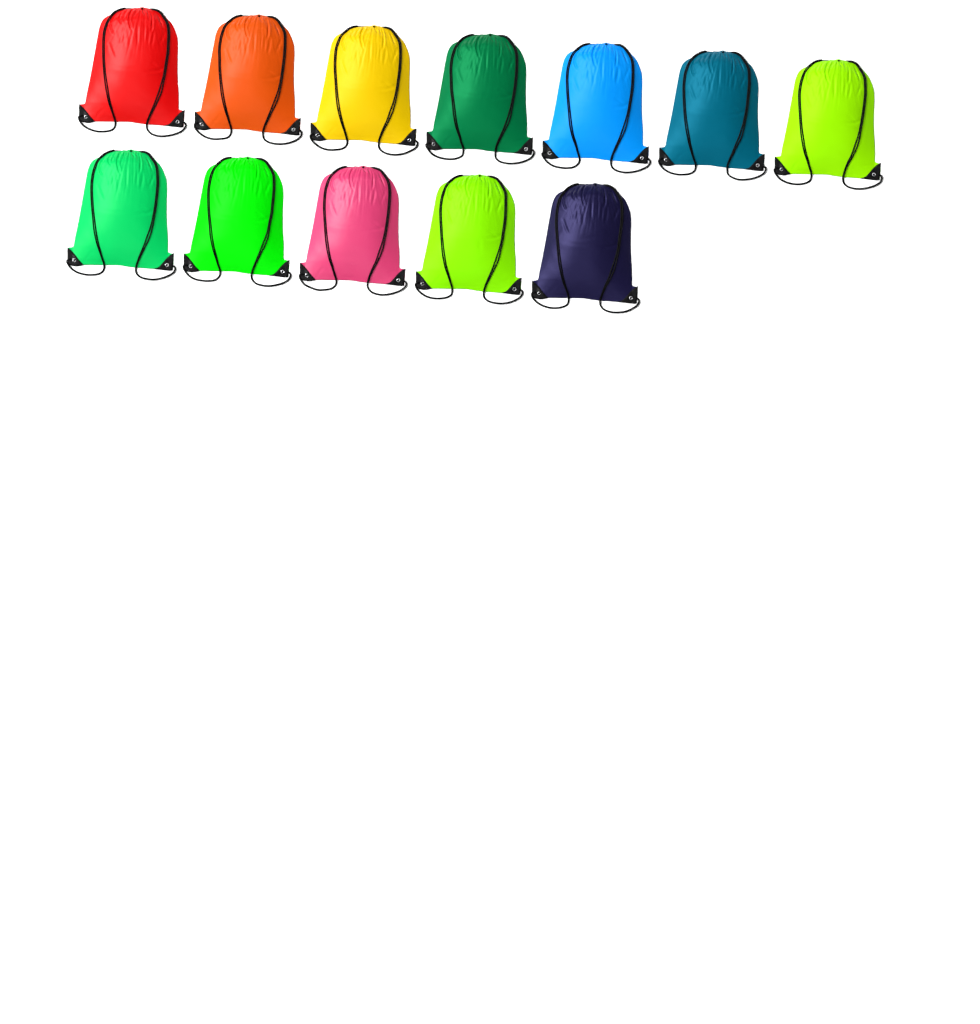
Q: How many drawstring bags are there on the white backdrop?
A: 12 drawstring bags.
